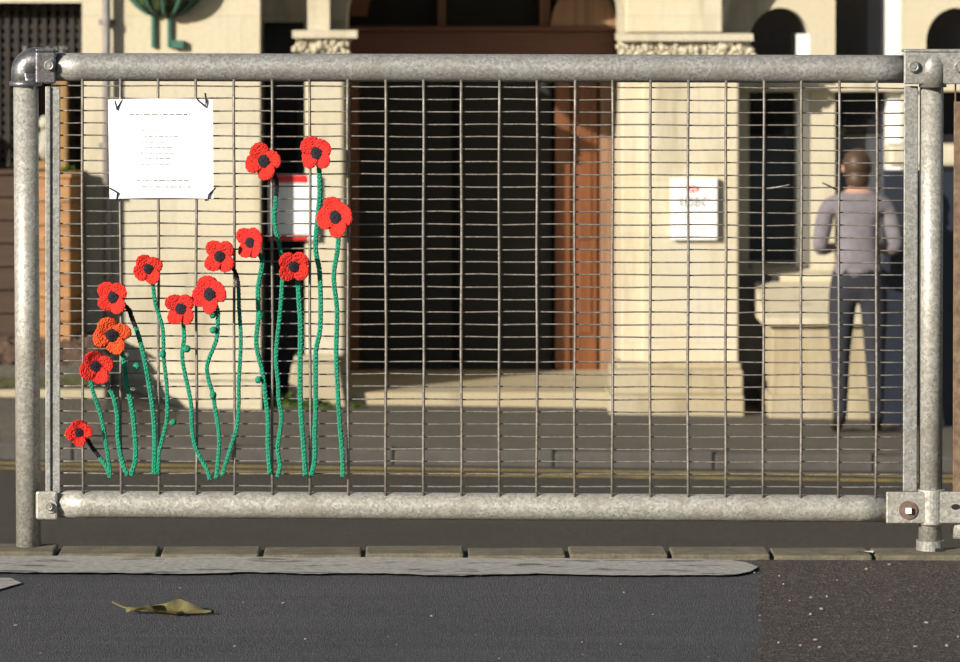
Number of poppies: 13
